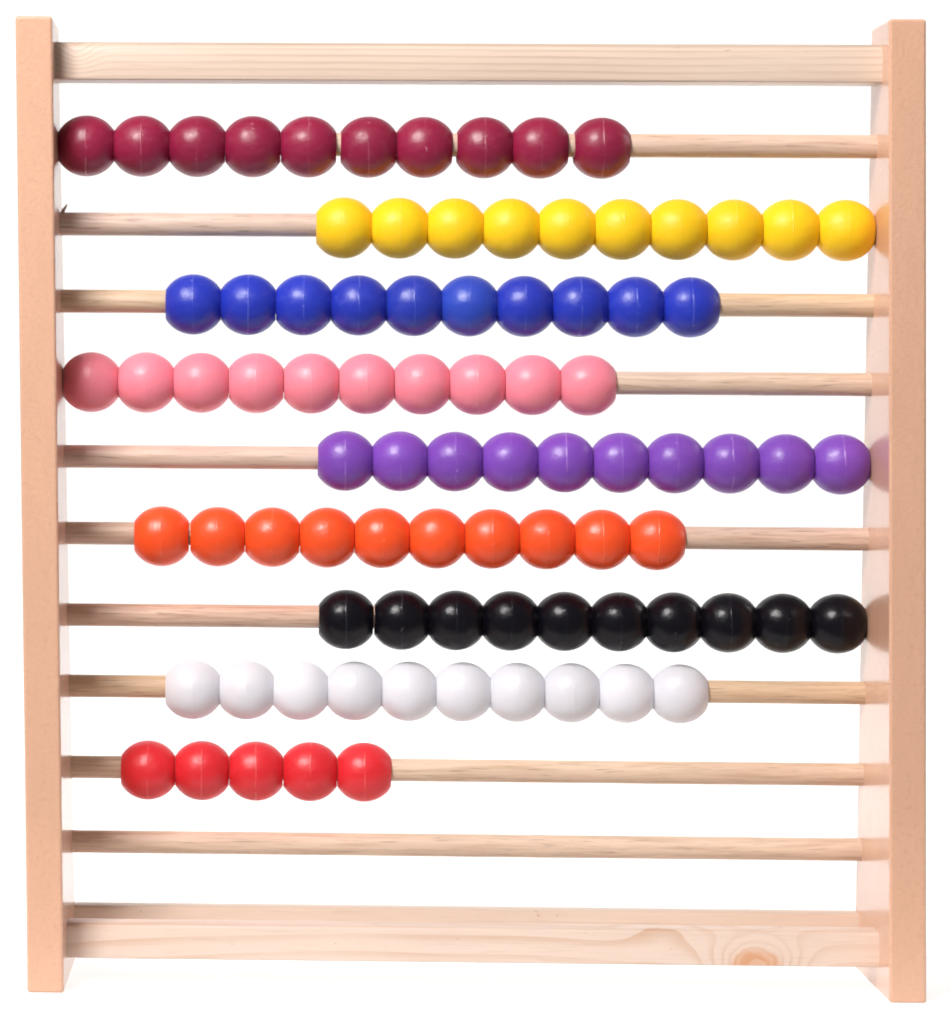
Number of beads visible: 85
